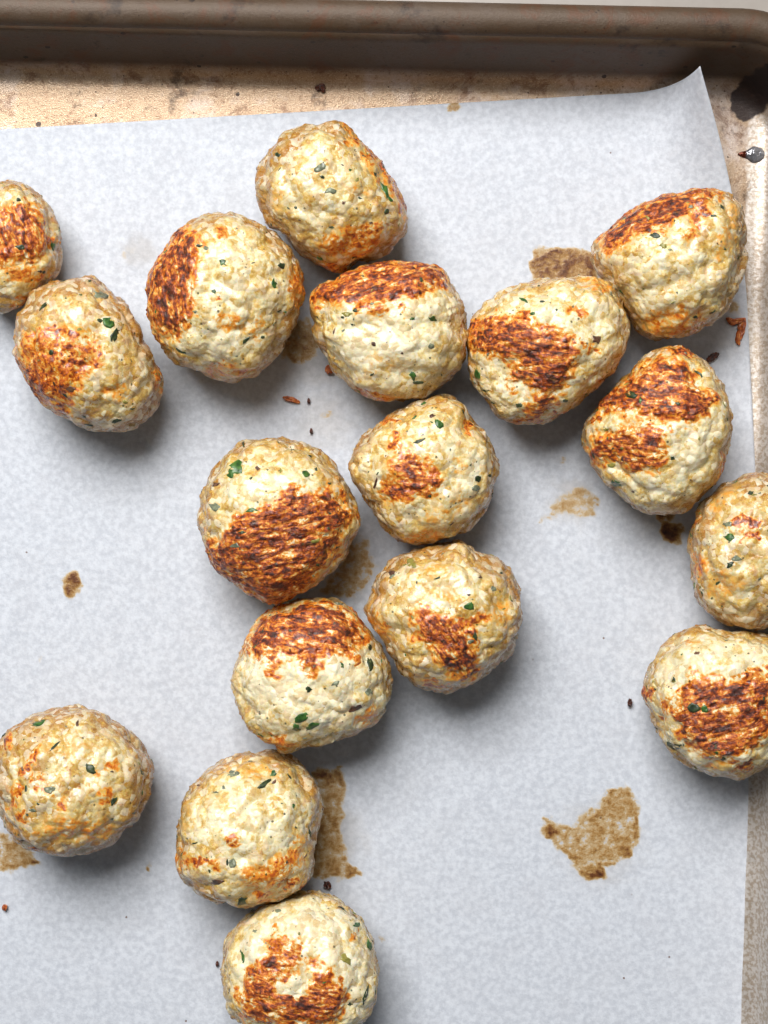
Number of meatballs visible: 17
